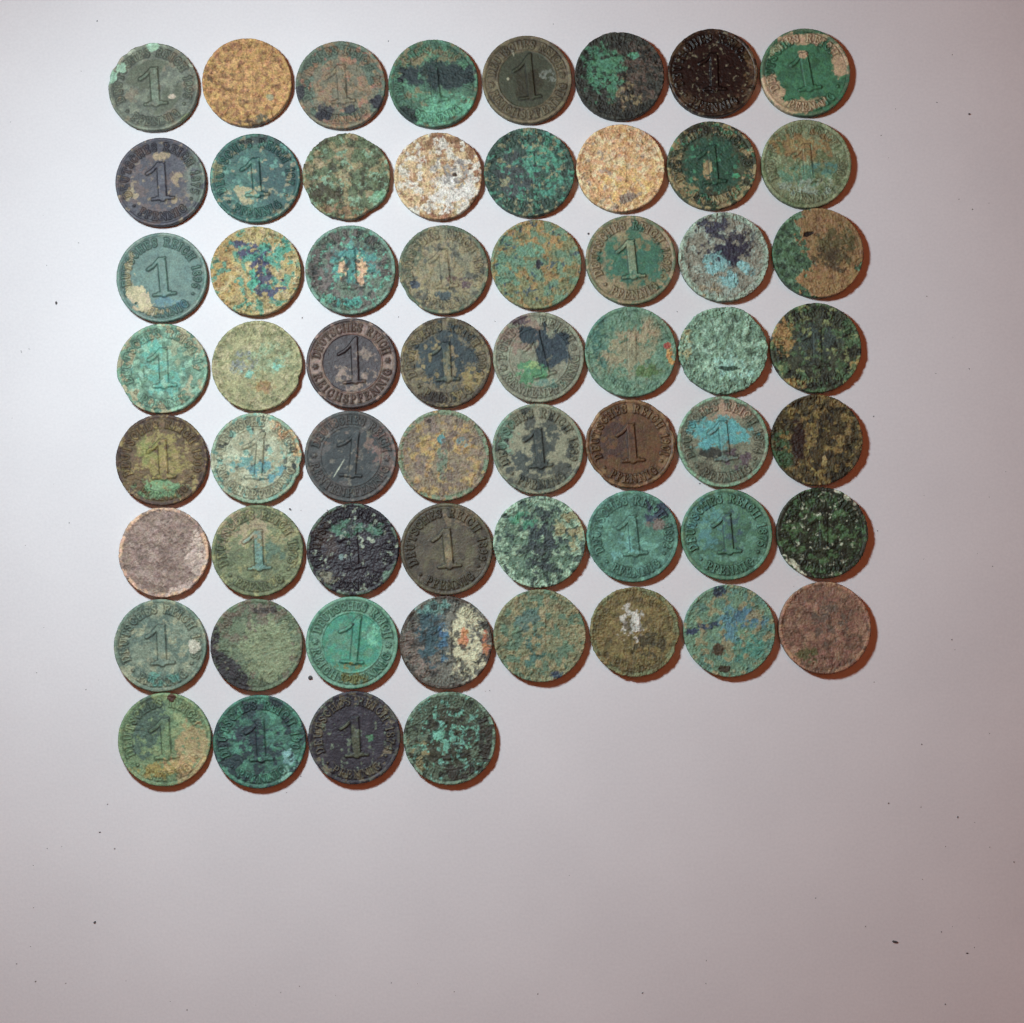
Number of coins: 60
